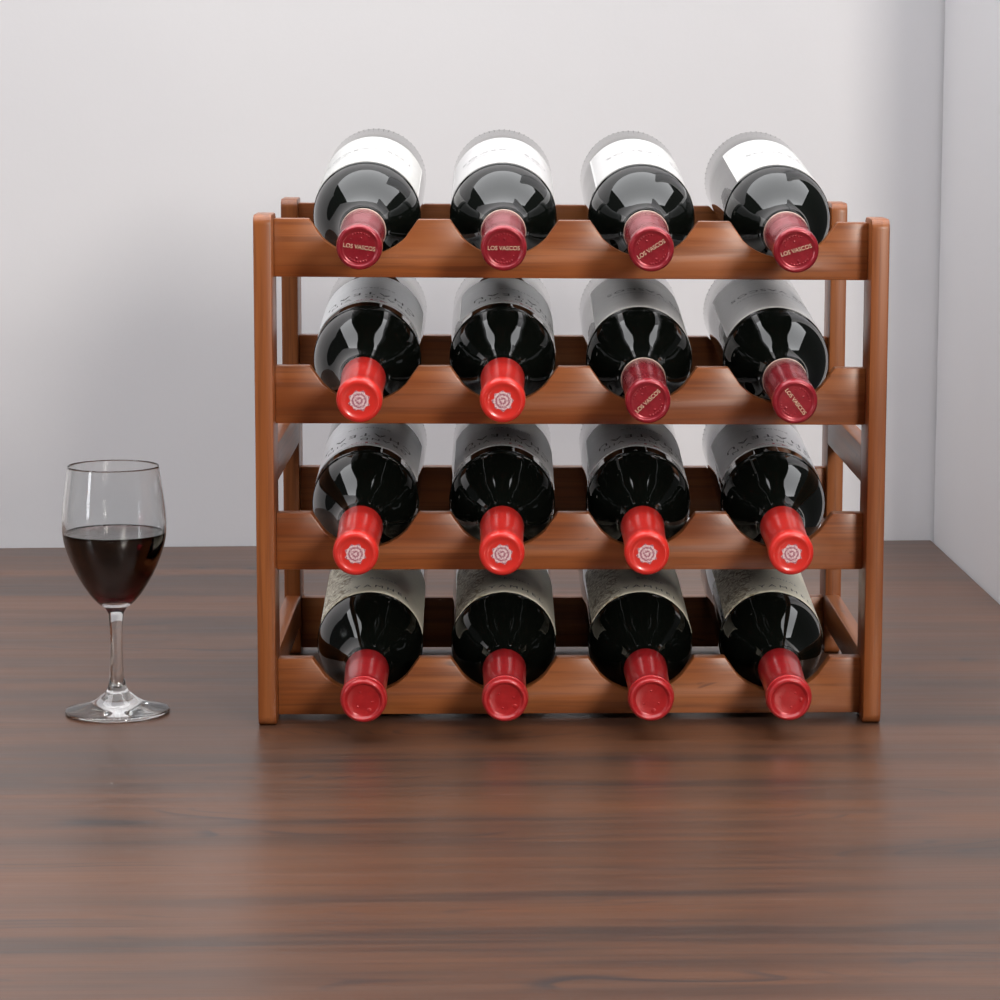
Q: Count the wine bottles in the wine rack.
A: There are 16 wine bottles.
